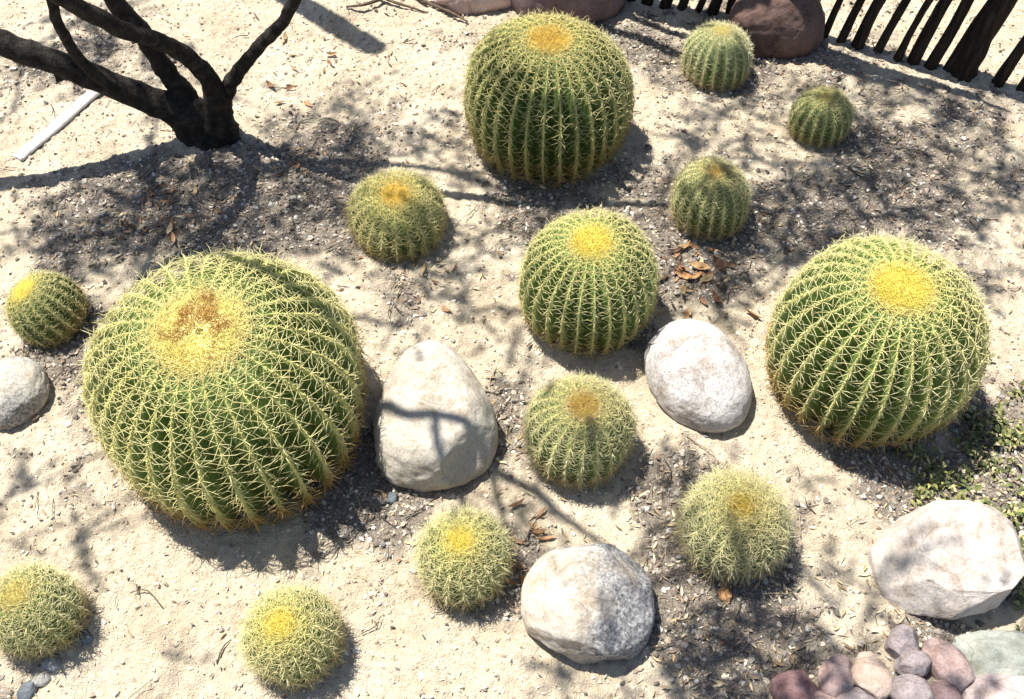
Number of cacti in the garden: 14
